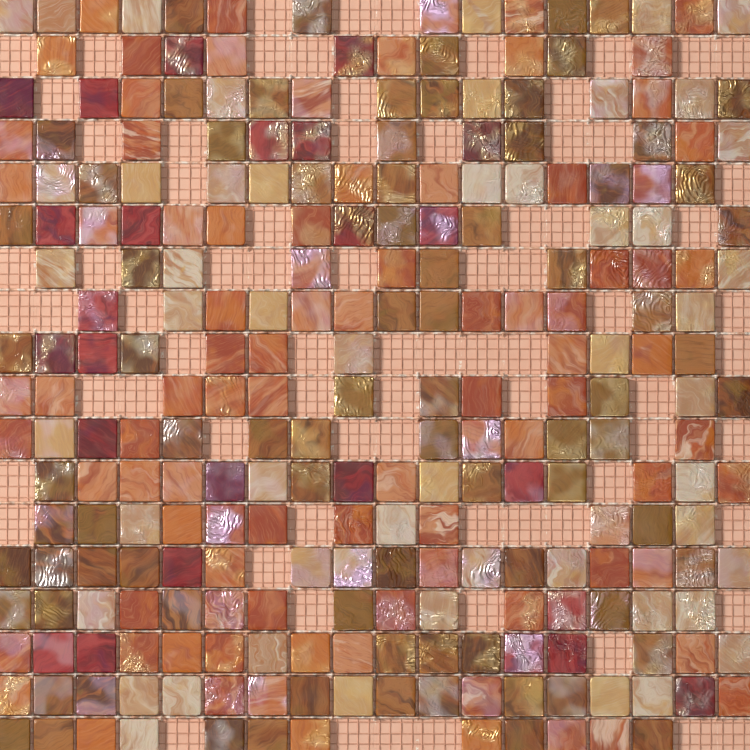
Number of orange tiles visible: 91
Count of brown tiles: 81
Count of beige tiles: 52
